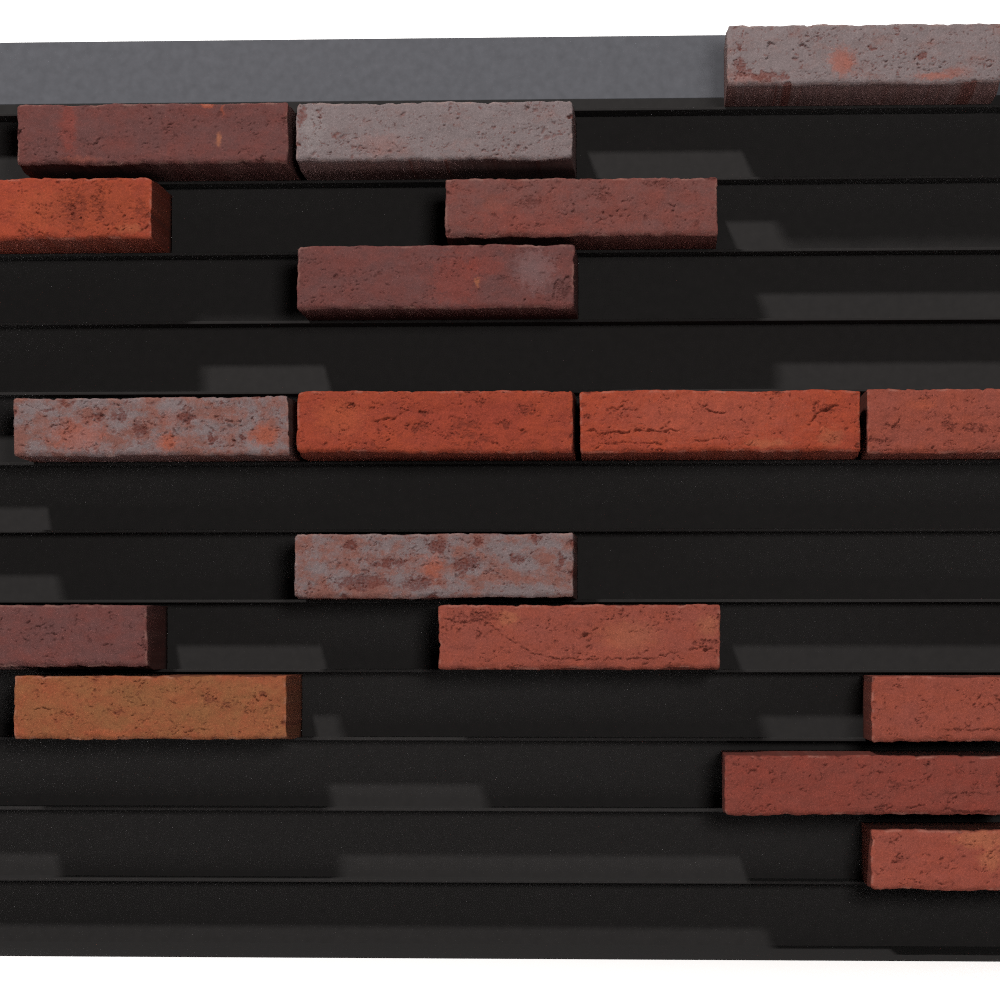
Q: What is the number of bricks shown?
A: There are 17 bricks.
